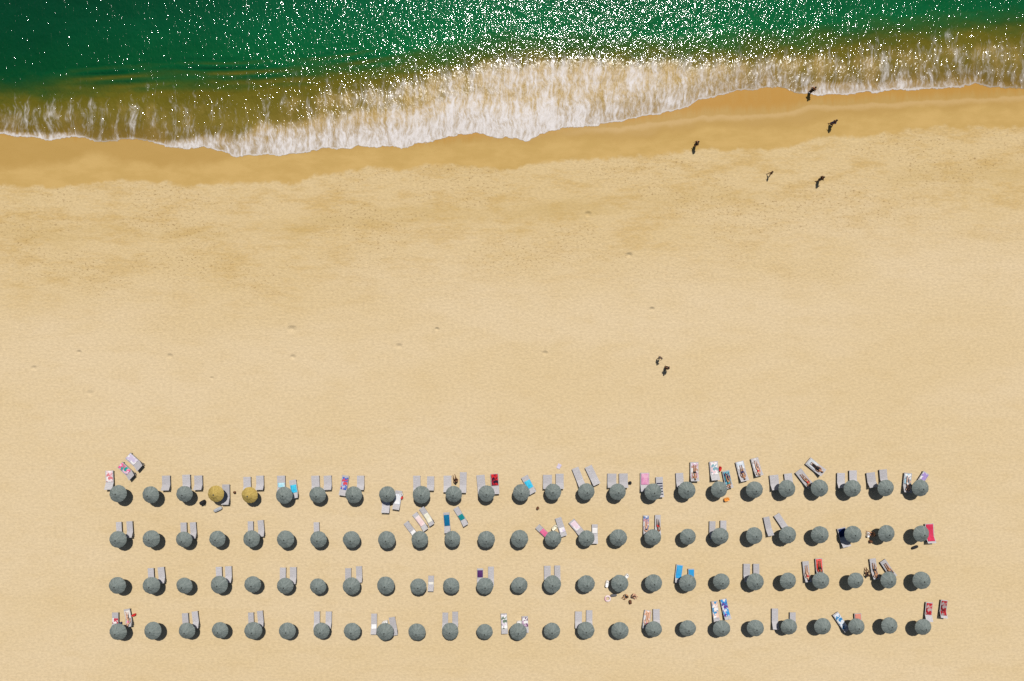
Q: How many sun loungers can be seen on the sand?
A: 119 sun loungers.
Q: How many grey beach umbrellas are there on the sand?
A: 98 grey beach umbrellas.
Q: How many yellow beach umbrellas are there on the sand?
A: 2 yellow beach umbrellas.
